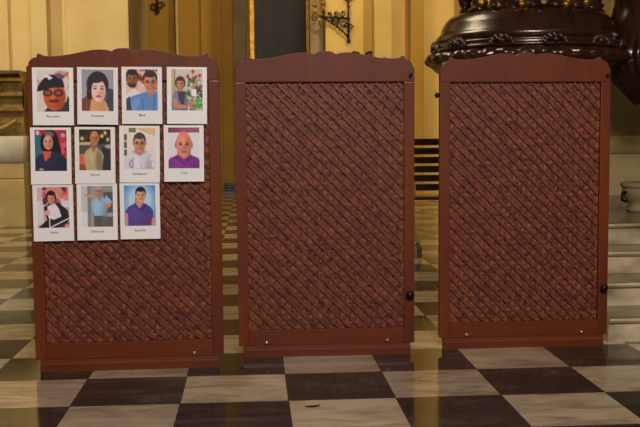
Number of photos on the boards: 11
